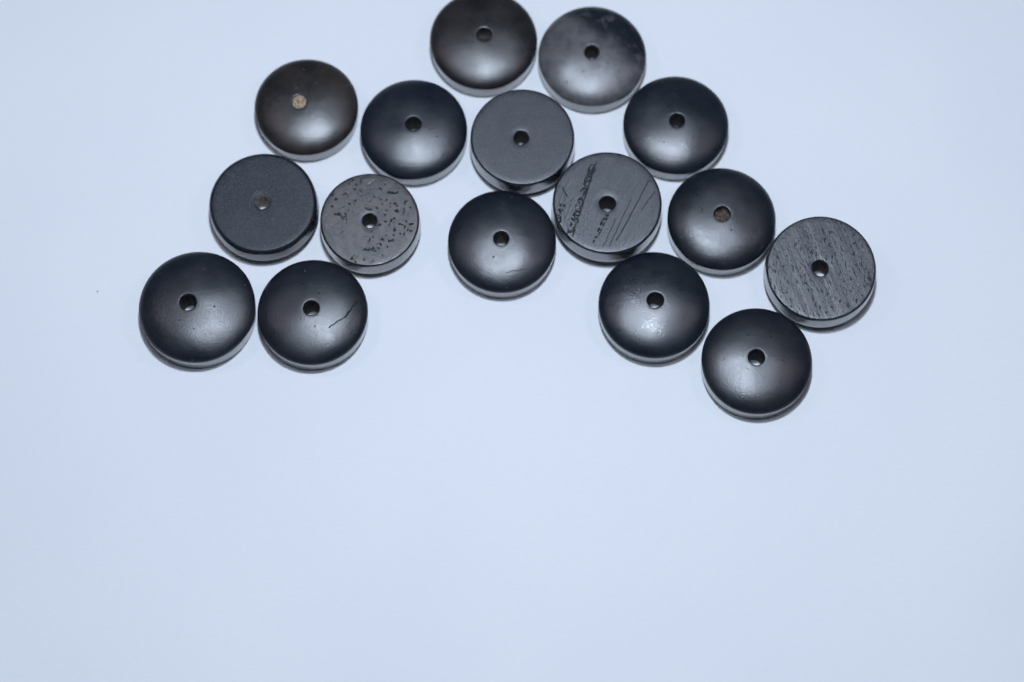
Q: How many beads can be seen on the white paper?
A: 16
